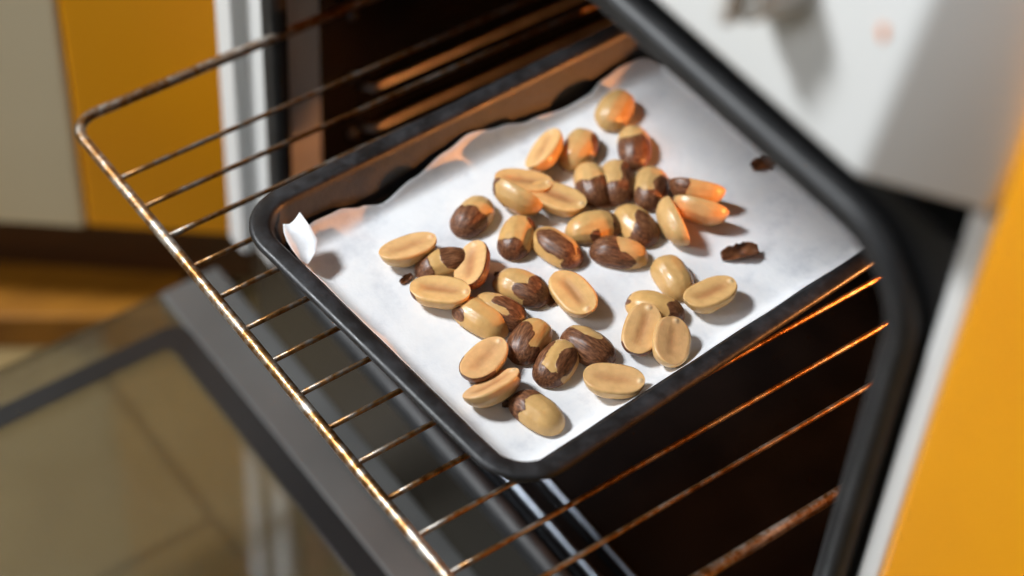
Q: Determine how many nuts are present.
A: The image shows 39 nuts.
